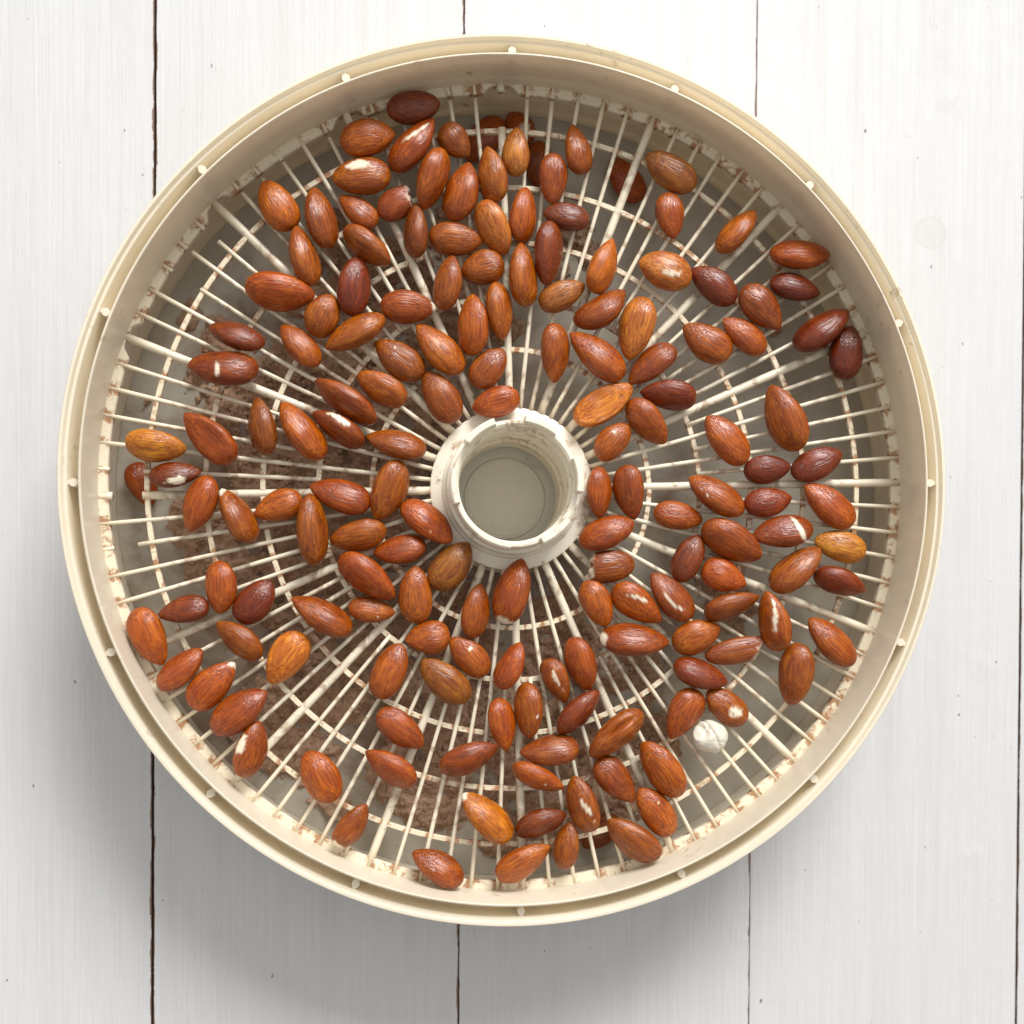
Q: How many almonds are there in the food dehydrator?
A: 165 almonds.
